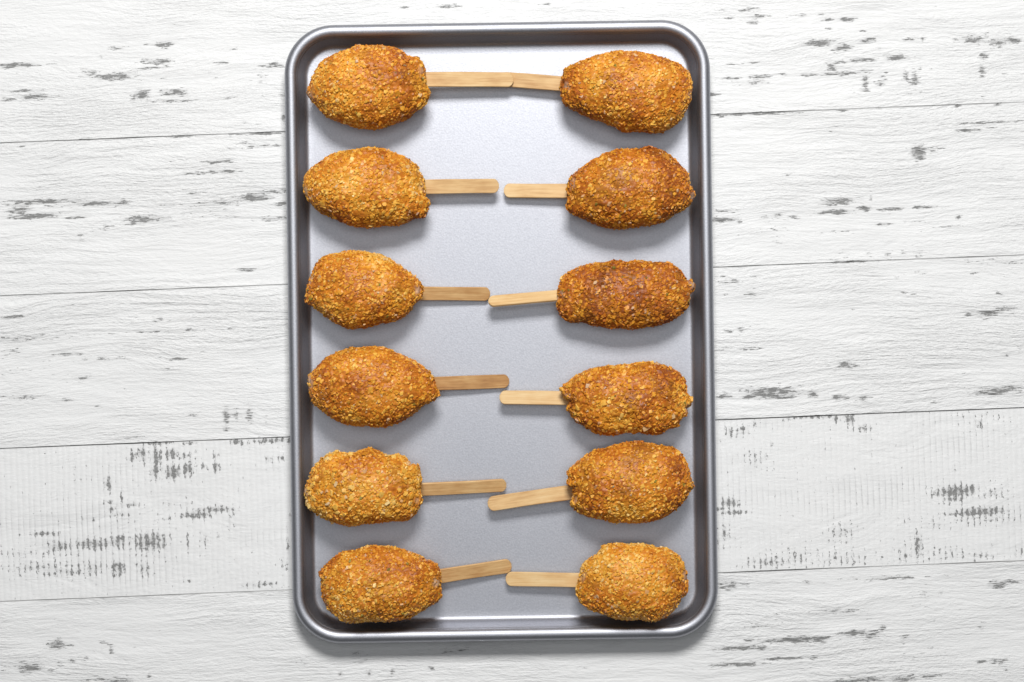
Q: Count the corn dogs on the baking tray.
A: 12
